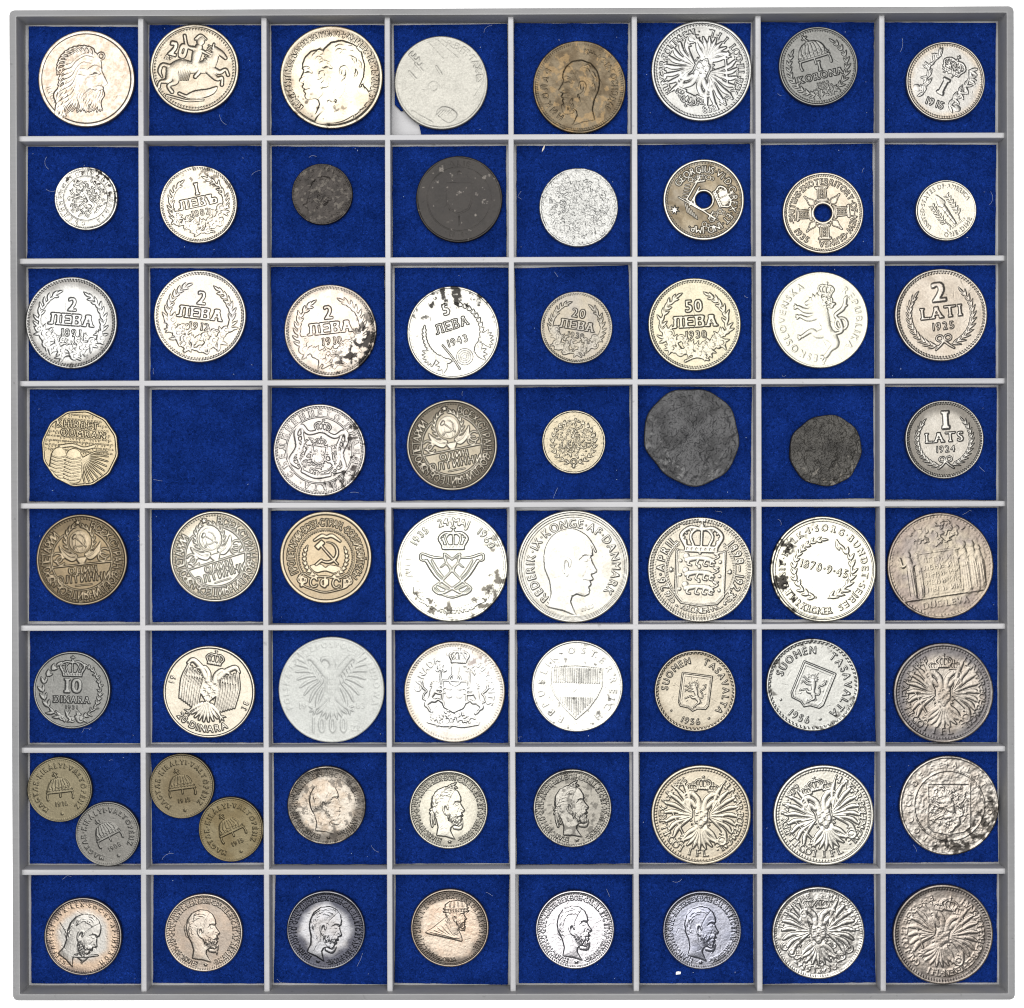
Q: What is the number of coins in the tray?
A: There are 65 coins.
